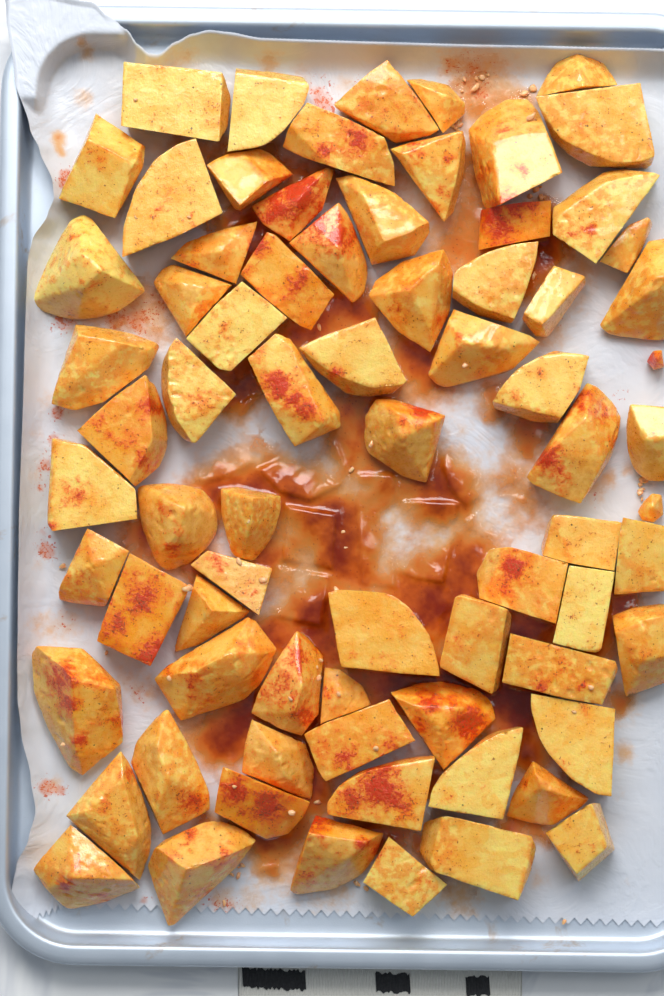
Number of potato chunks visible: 74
